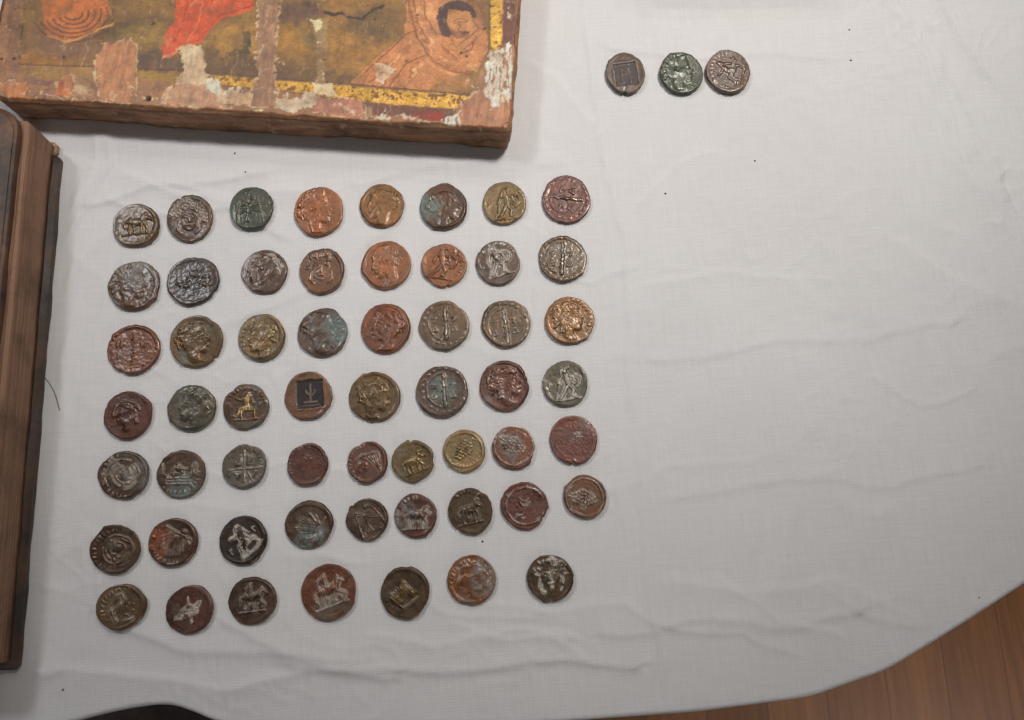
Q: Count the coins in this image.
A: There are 60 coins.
